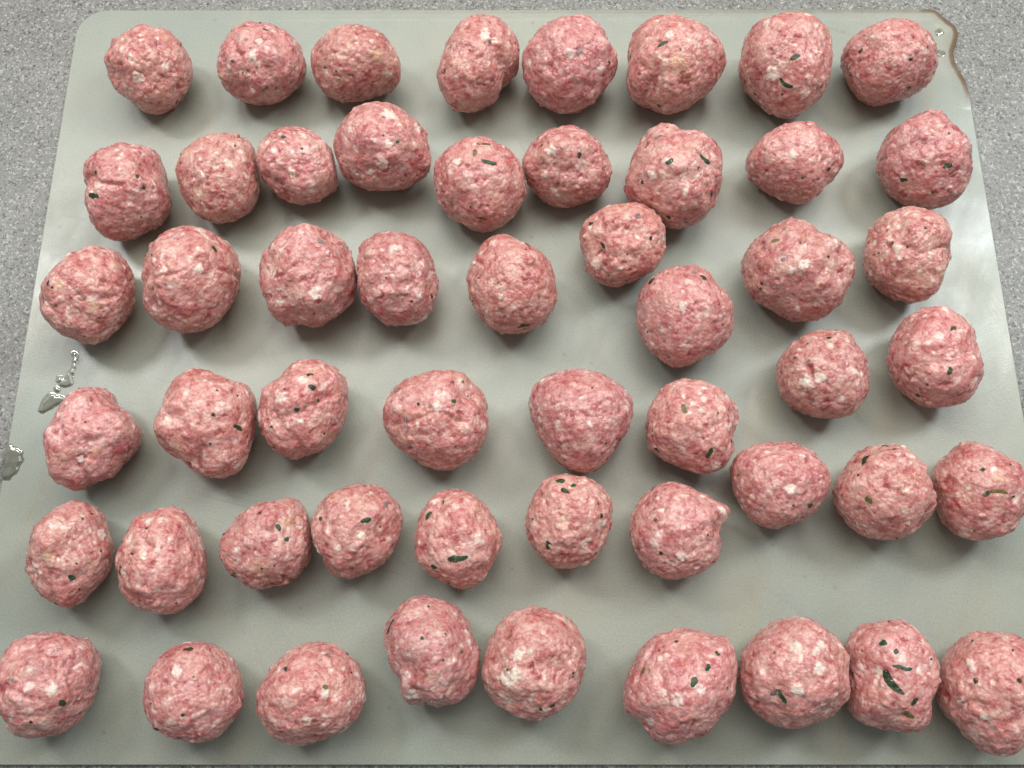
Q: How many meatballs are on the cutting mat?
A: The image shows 53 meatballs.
